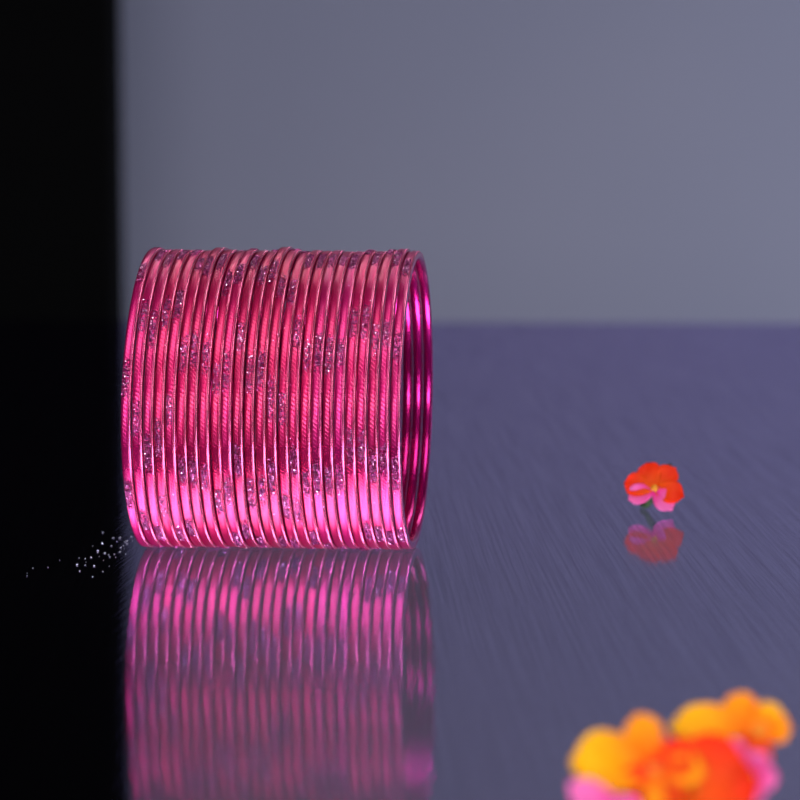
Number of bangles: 25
